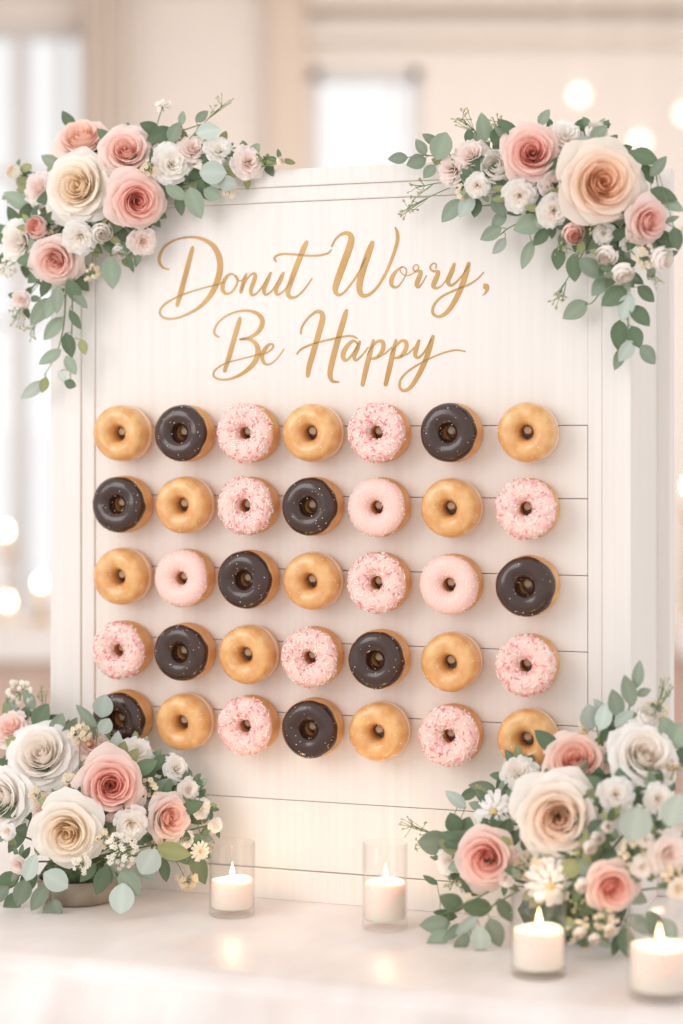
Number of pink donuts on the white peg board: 13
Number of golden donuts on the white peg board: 12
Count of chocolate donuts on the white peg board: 10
